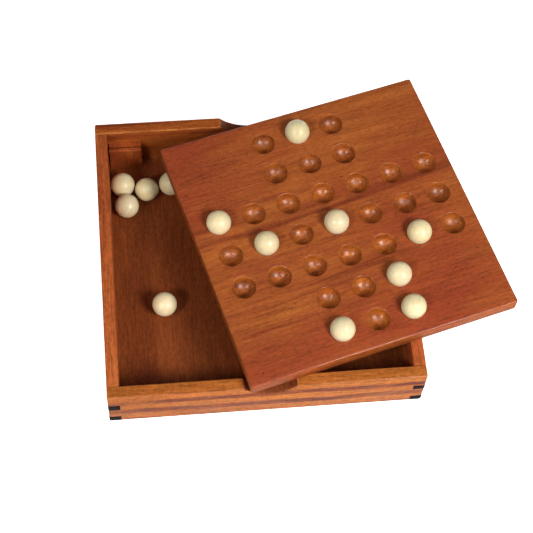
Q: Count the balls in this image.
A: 13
